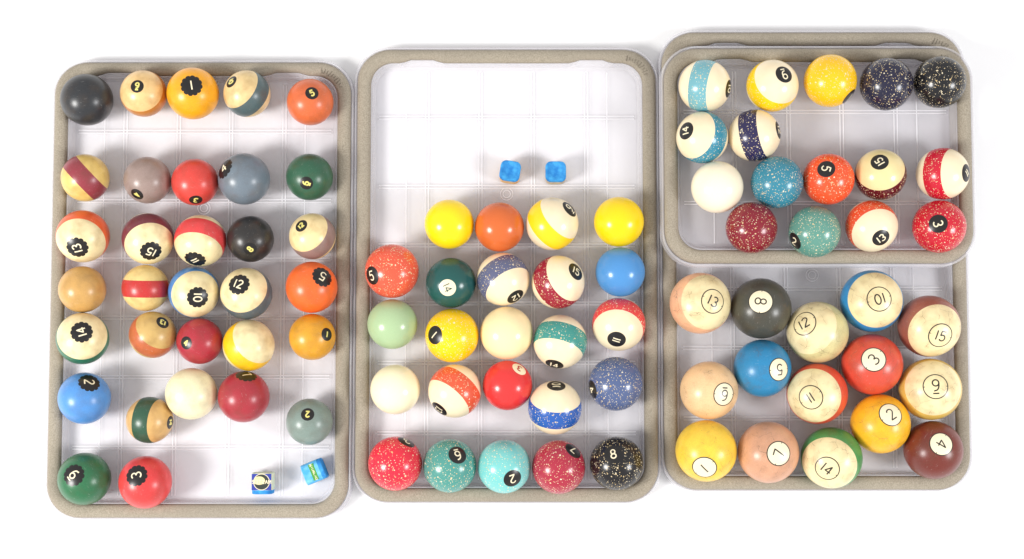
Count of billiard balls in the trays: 87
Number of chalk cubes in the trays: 4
